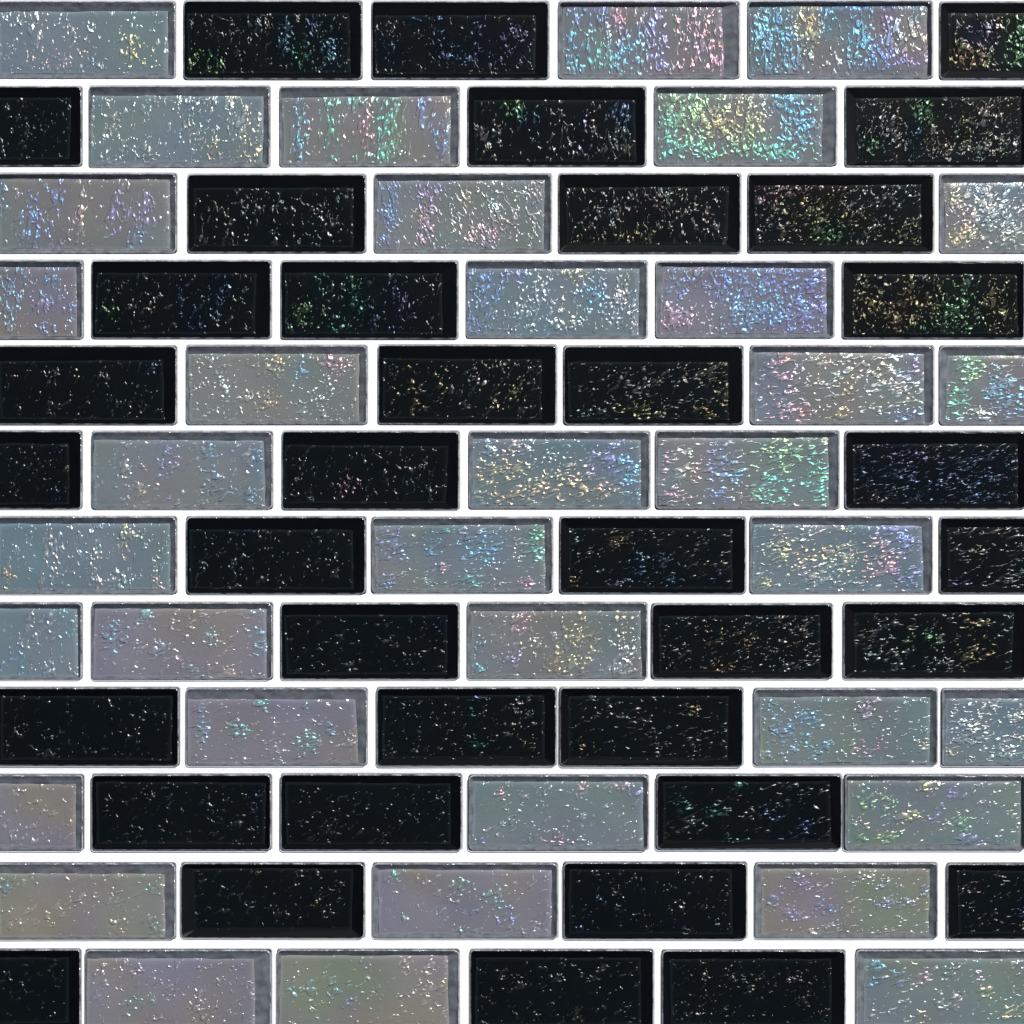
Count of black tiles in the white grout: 36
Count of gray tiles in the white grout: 36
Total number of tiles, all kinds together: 72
